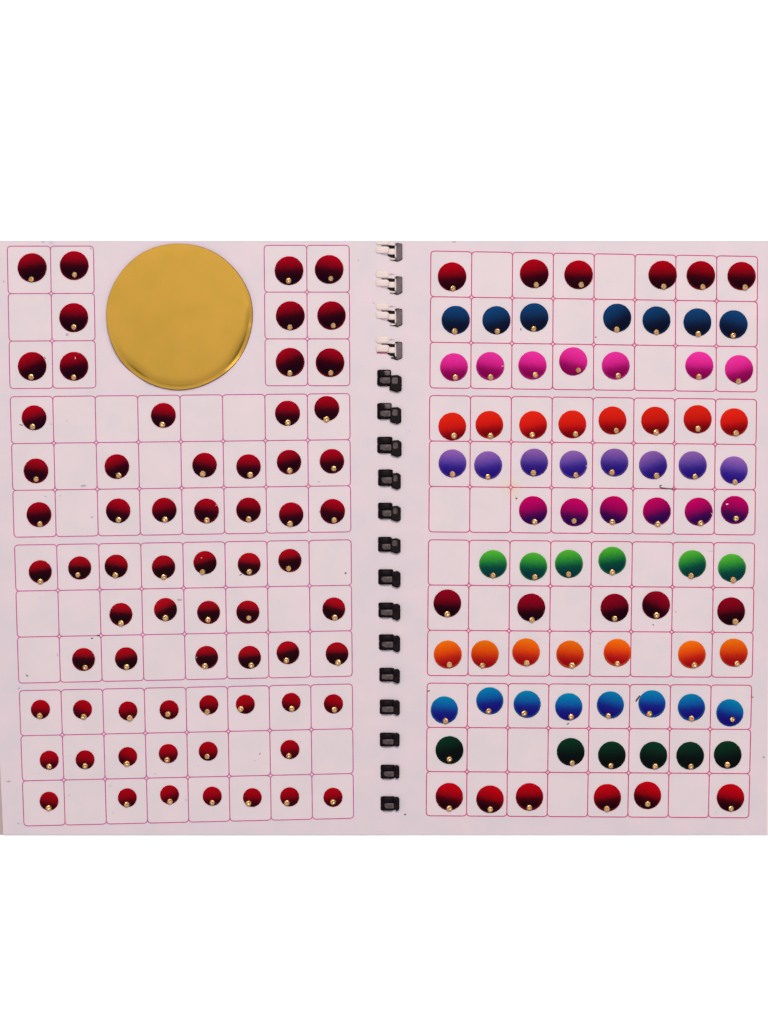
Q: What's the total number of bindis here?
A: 147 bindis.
